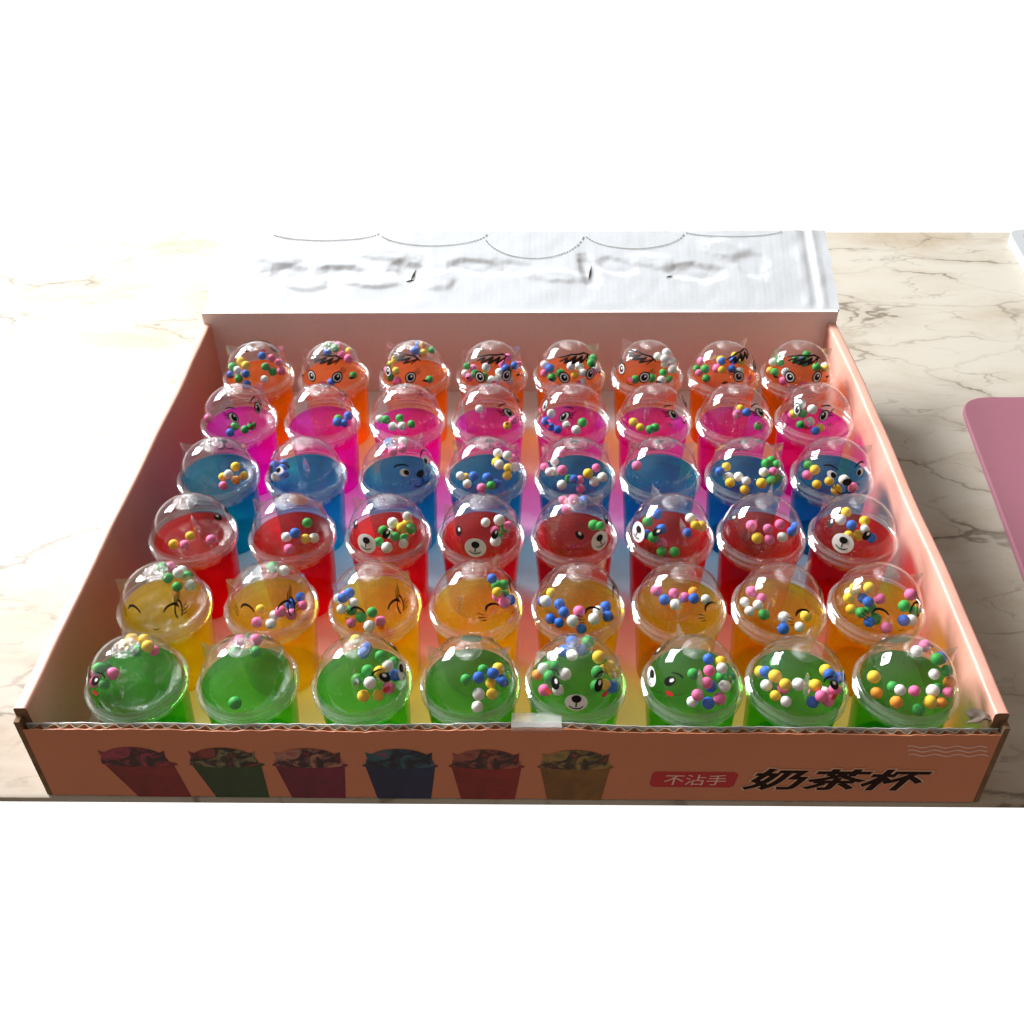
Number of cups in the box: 48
